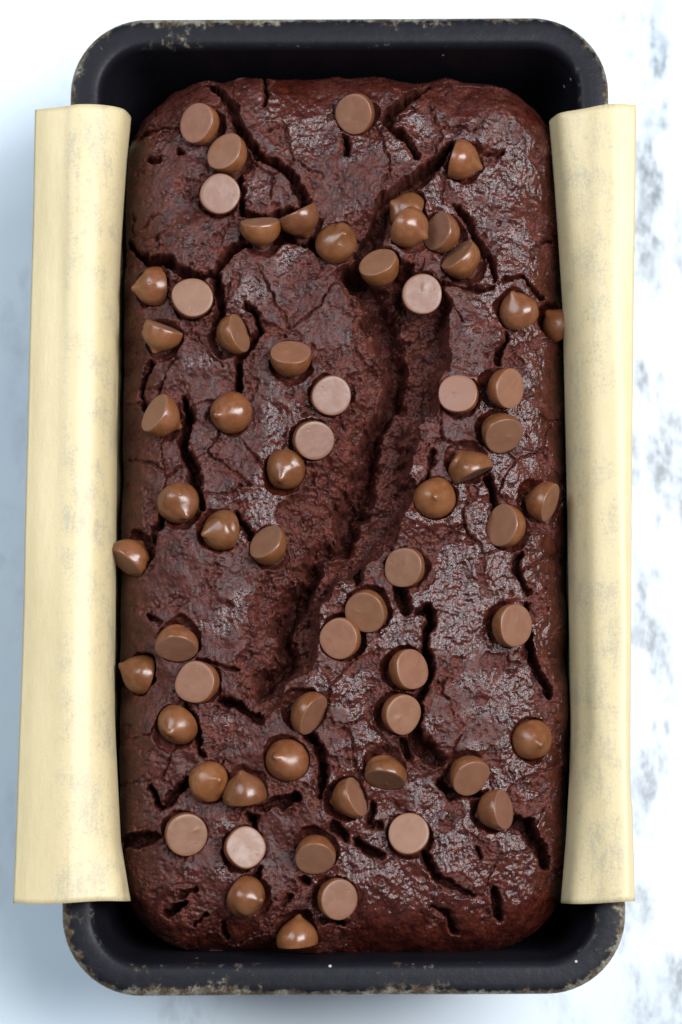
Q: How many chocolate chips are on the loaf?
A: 63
